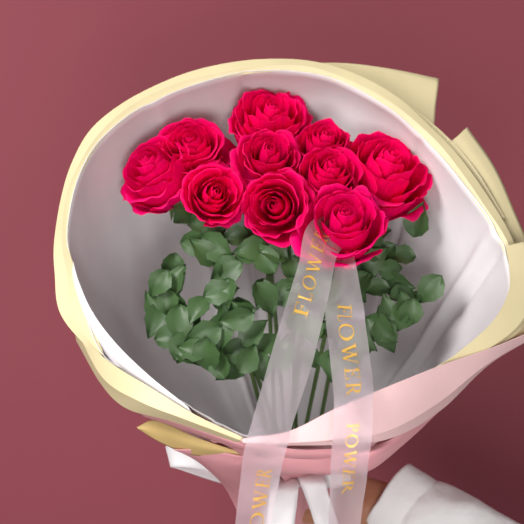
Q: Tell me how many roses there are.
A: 10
